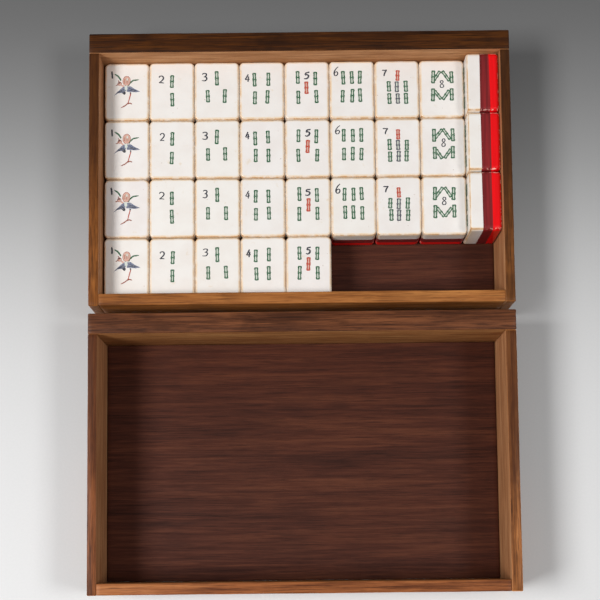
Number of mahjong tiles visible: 32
